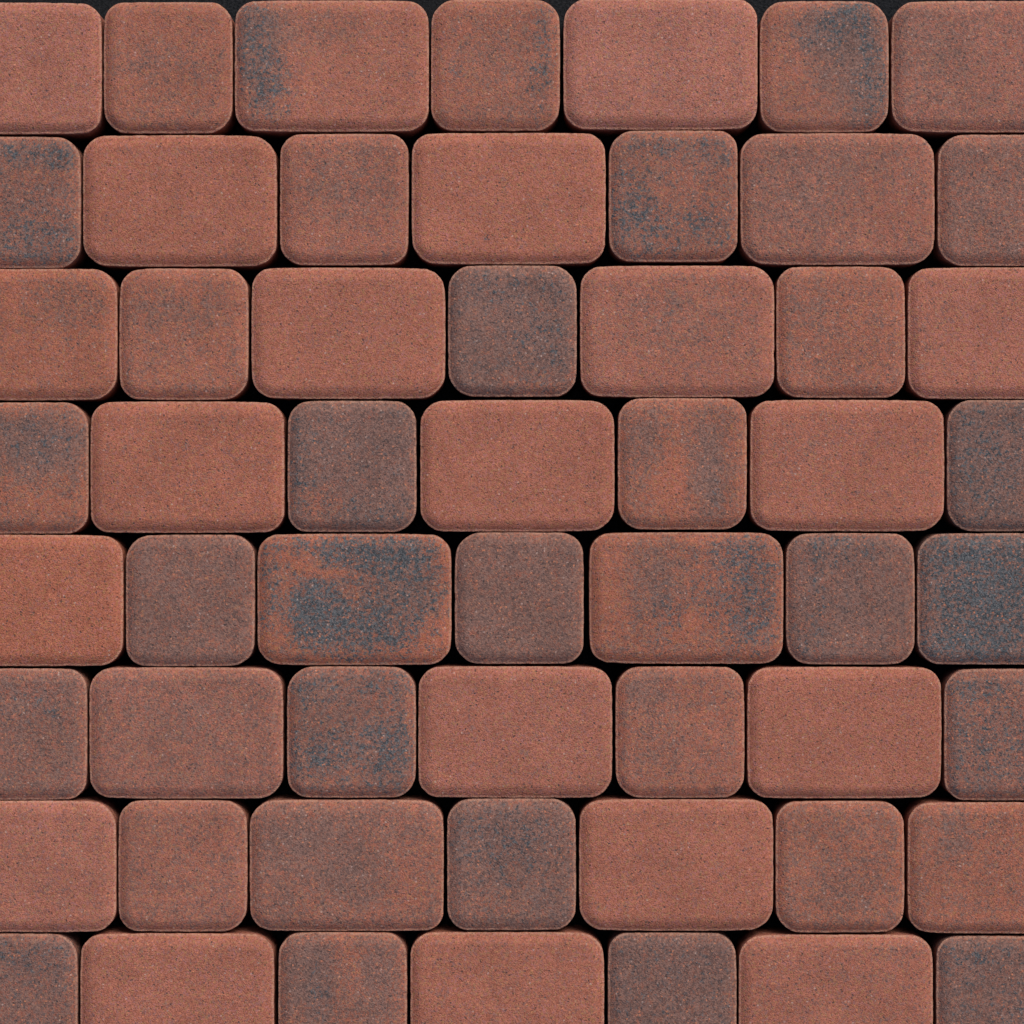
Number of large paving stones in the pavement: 28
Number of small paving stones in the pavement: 28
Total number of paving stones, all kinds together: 56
